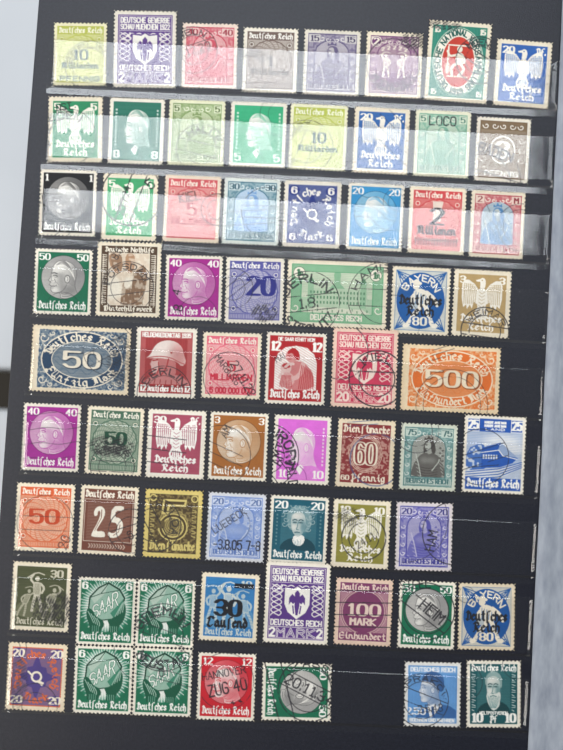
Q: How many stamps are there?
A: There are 67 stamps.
